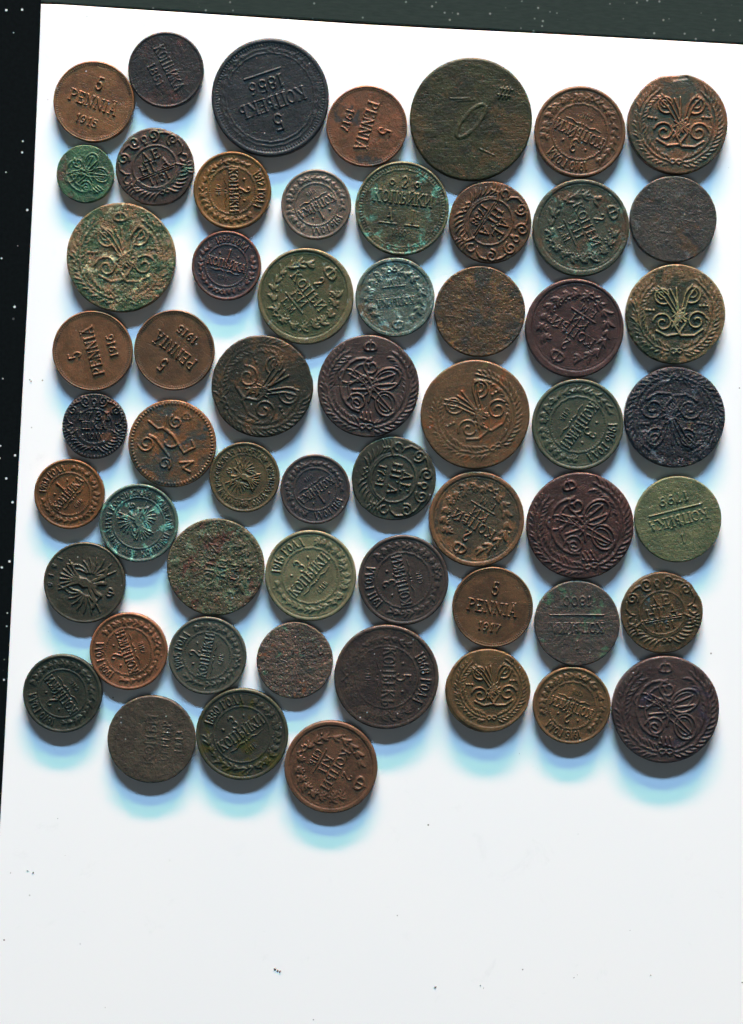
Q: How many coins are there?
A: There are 57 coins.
